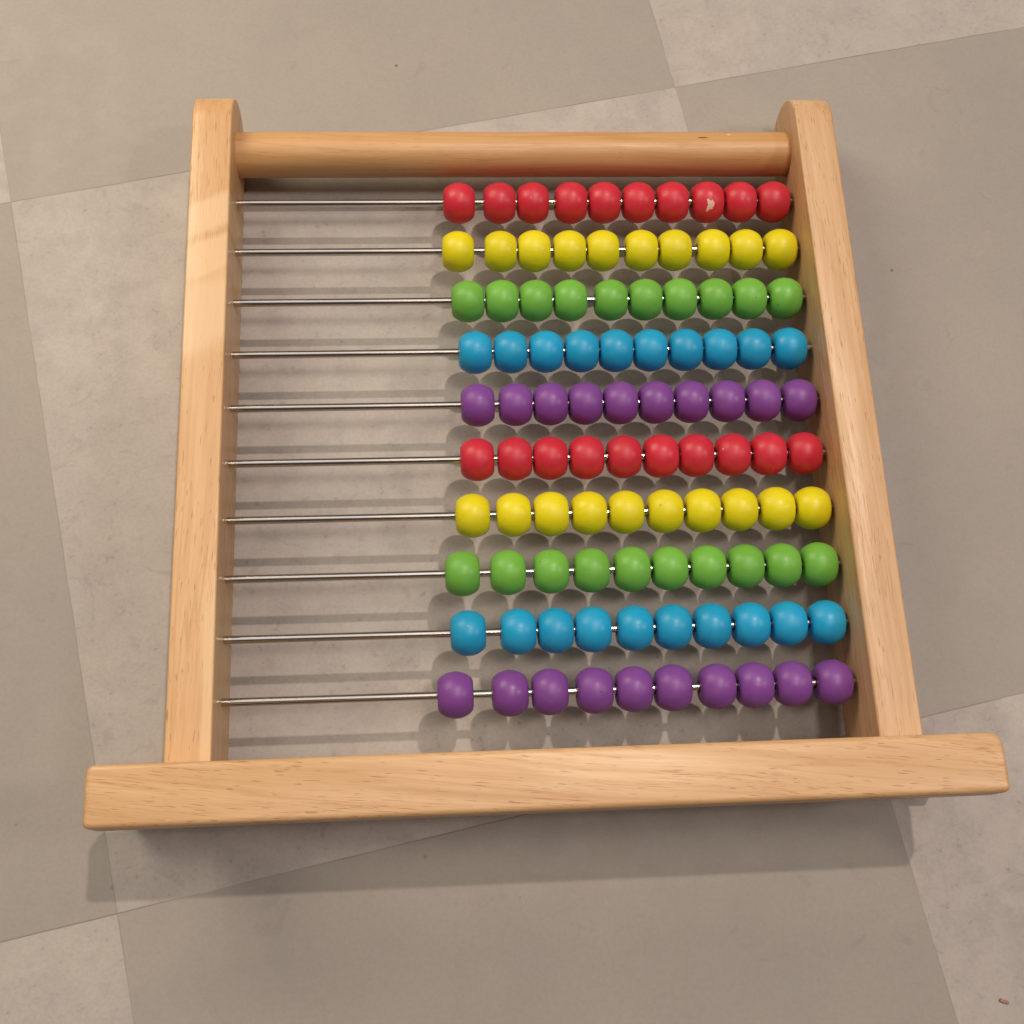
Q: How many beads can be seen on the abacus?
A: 100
